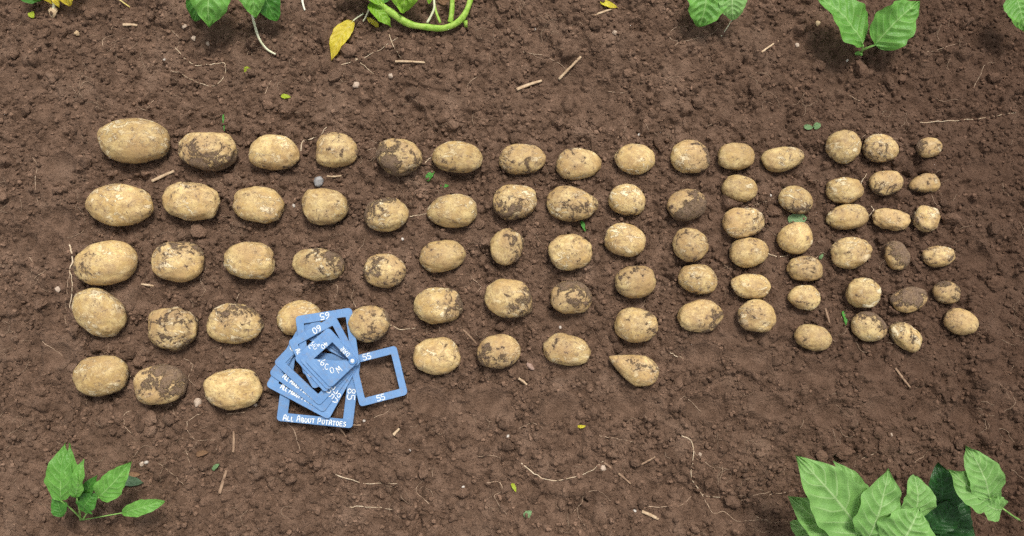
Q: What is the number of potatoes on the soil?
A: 79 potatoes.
